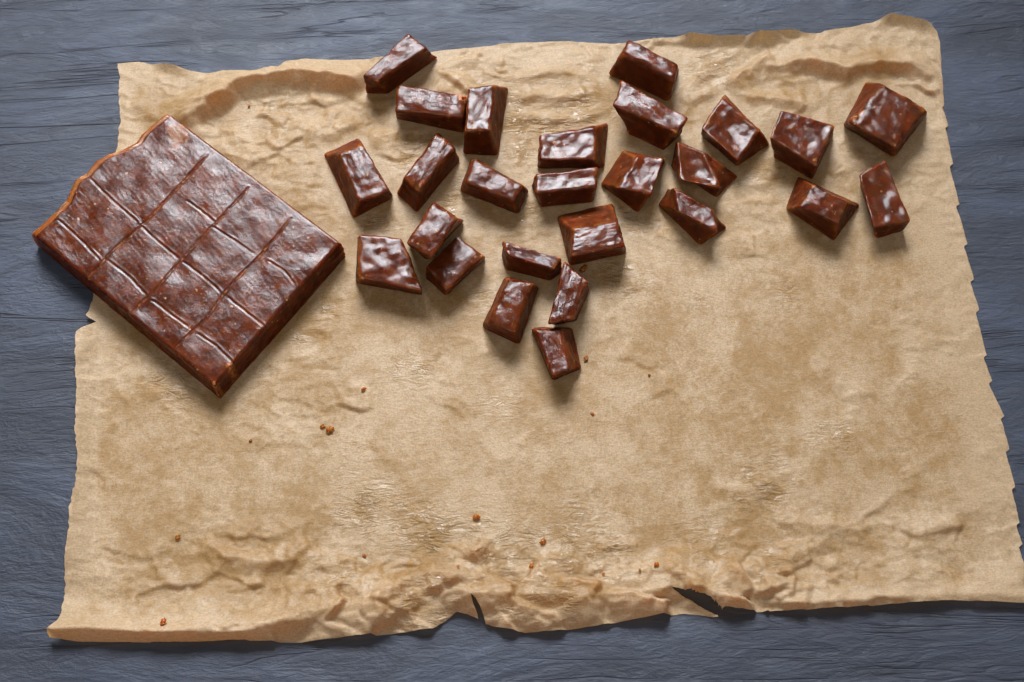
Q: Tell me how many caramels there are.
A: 26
